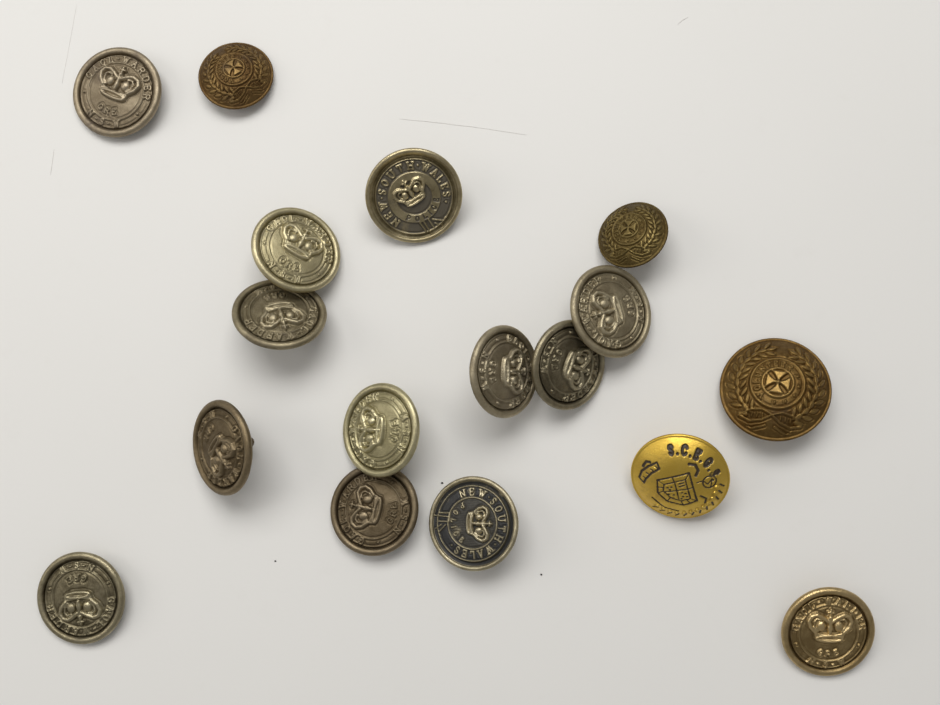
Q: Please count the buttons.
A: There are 17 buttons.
